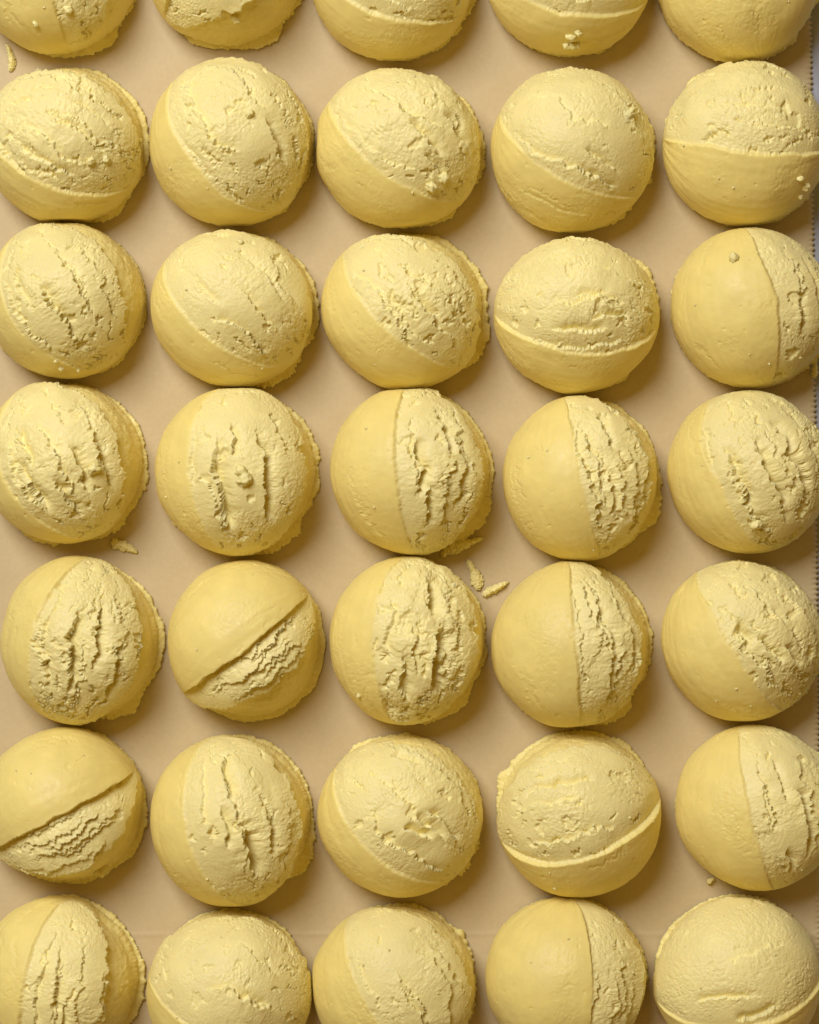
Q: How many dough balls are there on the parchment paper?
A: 35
